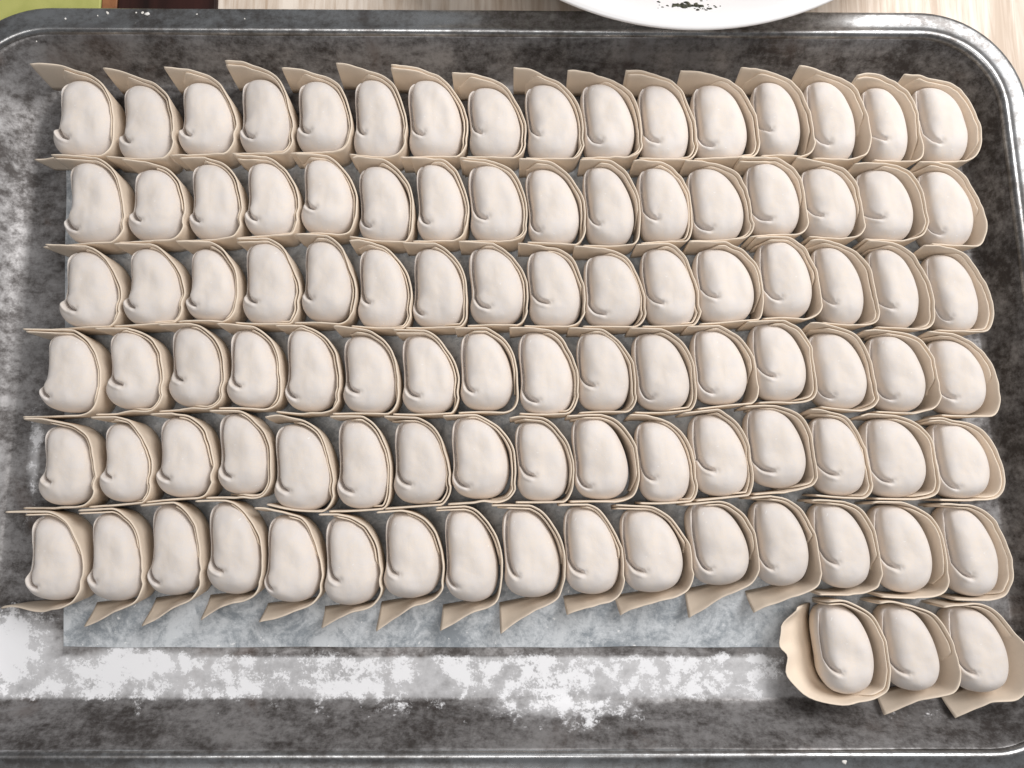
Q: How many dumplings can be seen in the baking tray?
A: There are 99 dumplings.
